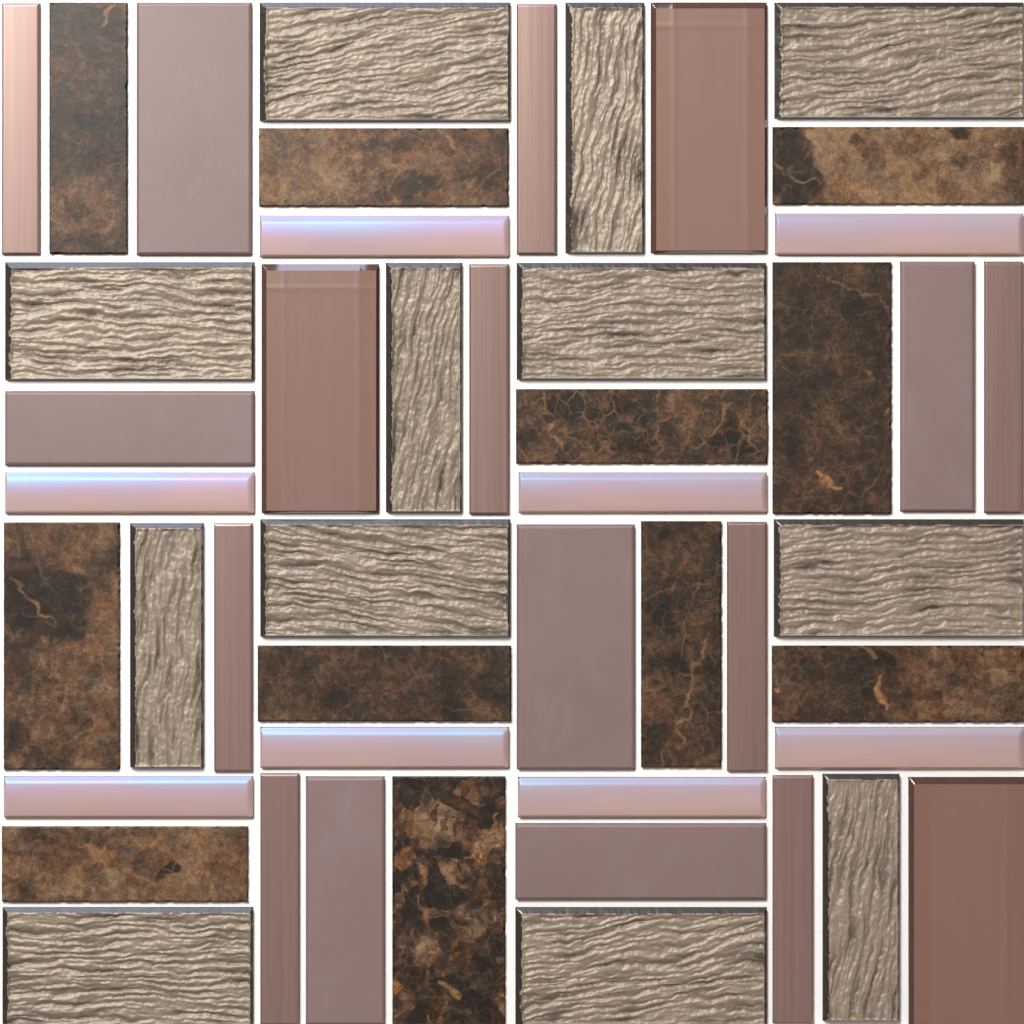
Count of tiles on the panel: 48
